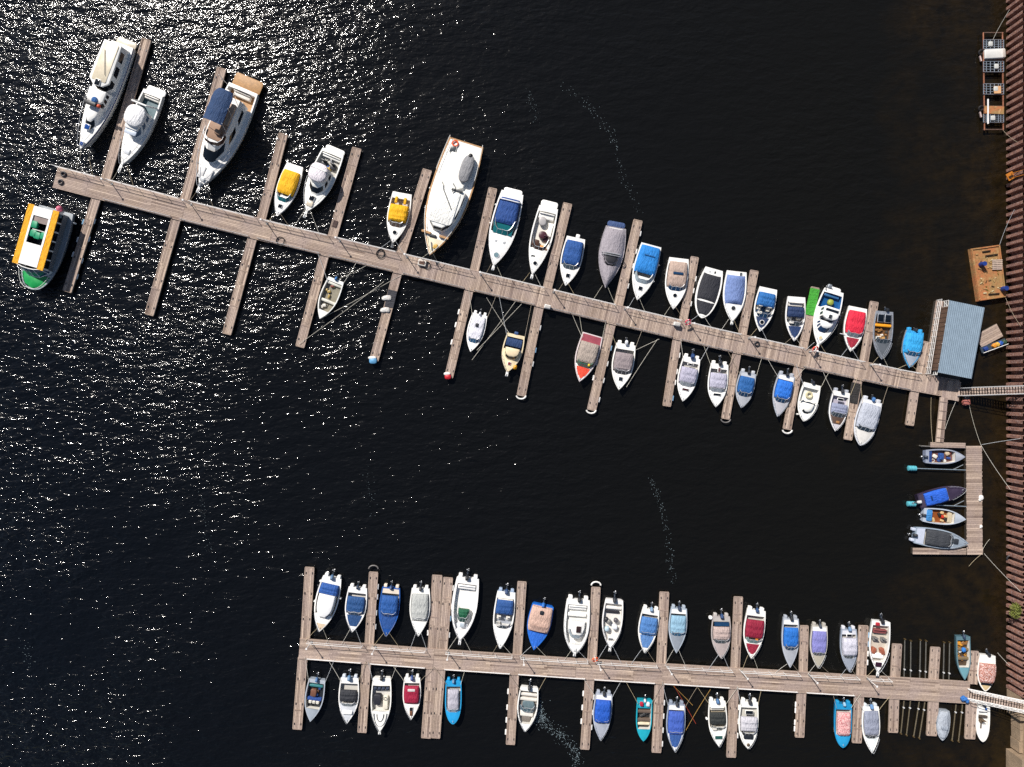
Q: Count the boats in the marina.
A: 72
